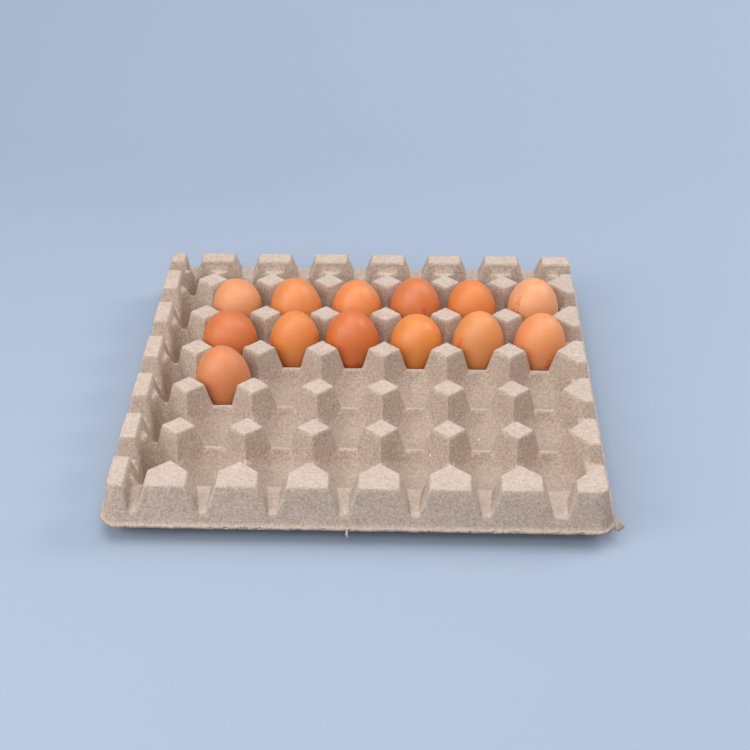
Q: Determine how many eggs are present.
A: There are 13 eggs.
